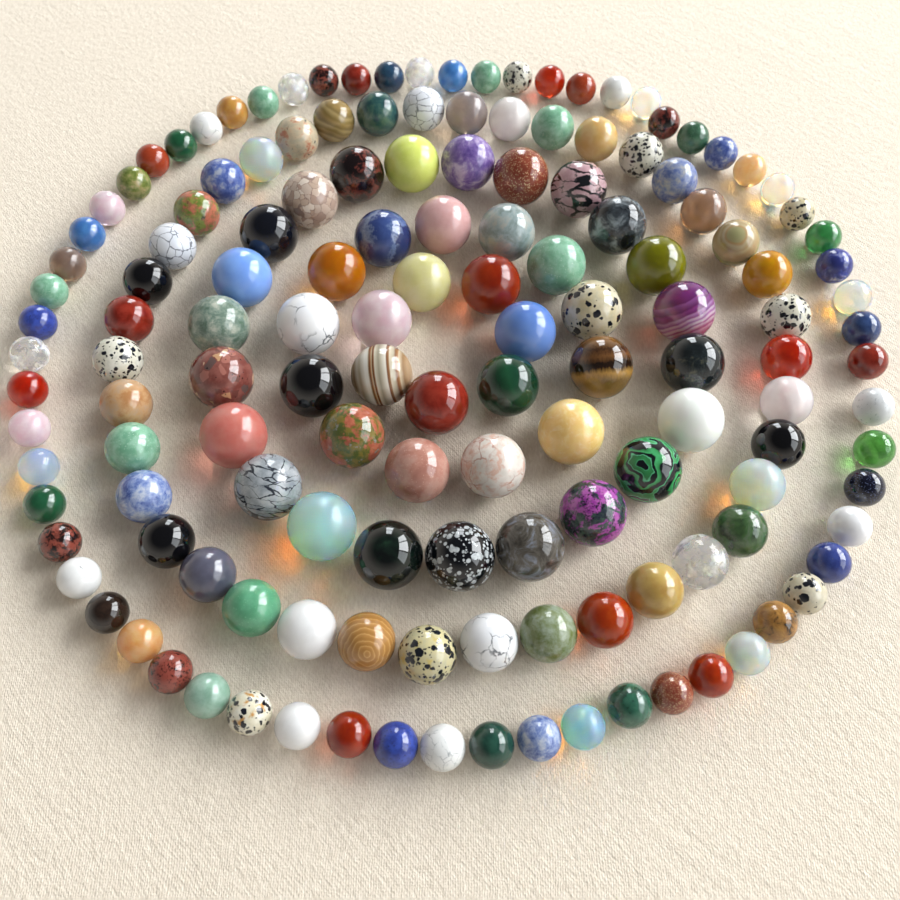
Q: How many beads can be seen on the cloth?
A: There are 147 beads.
